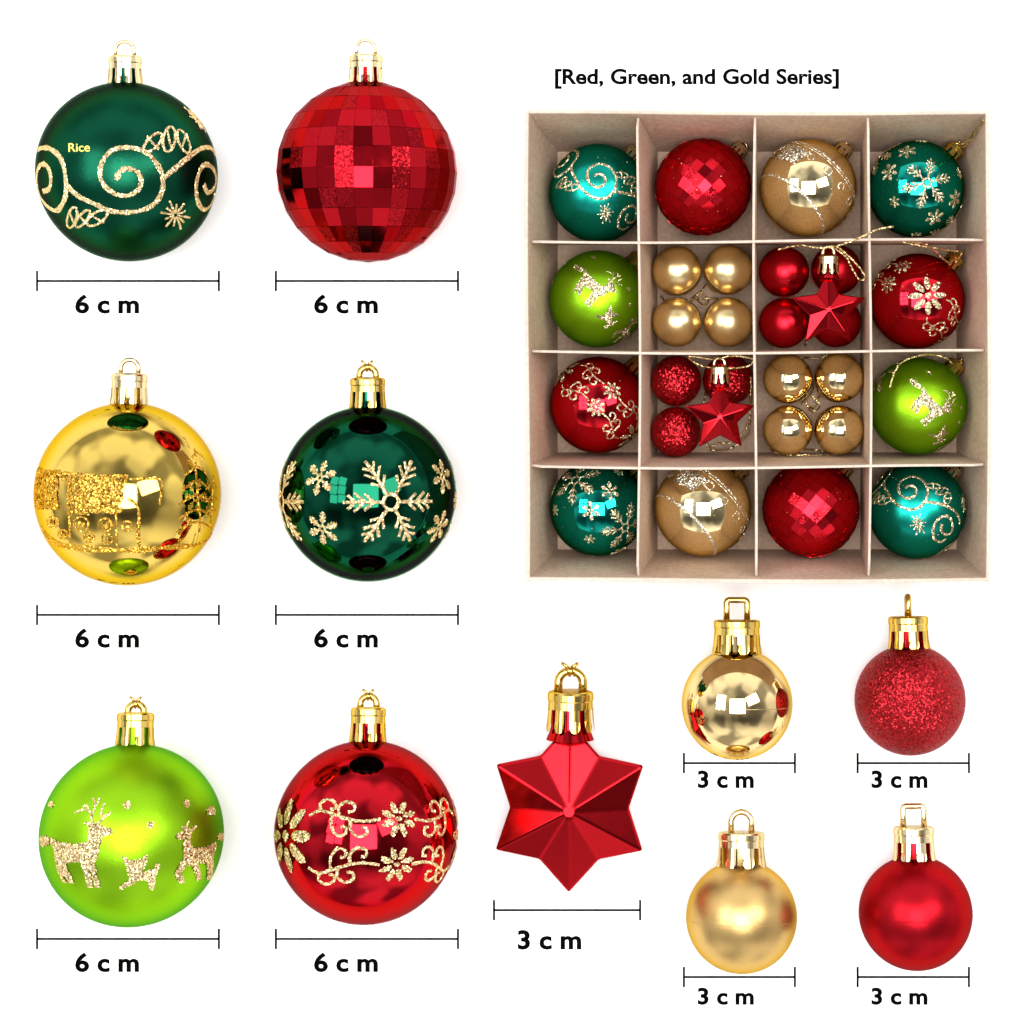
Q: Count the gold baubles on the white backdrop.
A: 13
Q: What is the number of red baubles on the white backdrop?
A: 15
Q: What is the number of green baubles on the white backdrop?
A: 9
